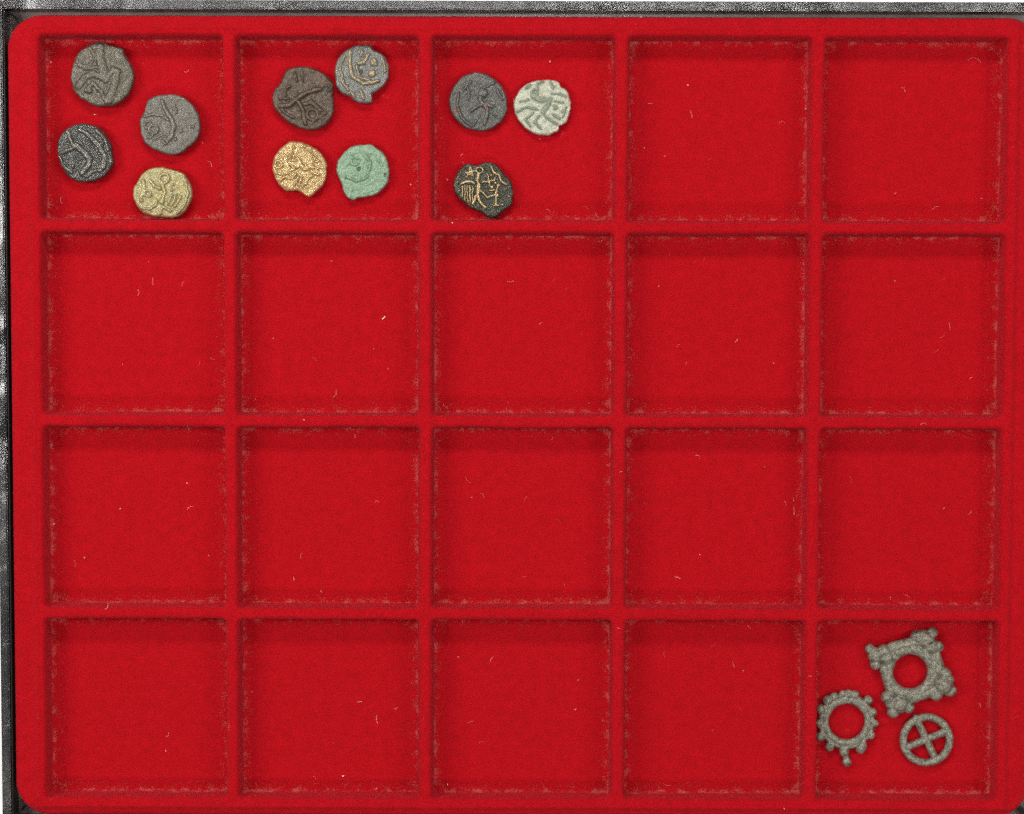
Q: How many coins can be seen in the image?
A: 11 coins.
